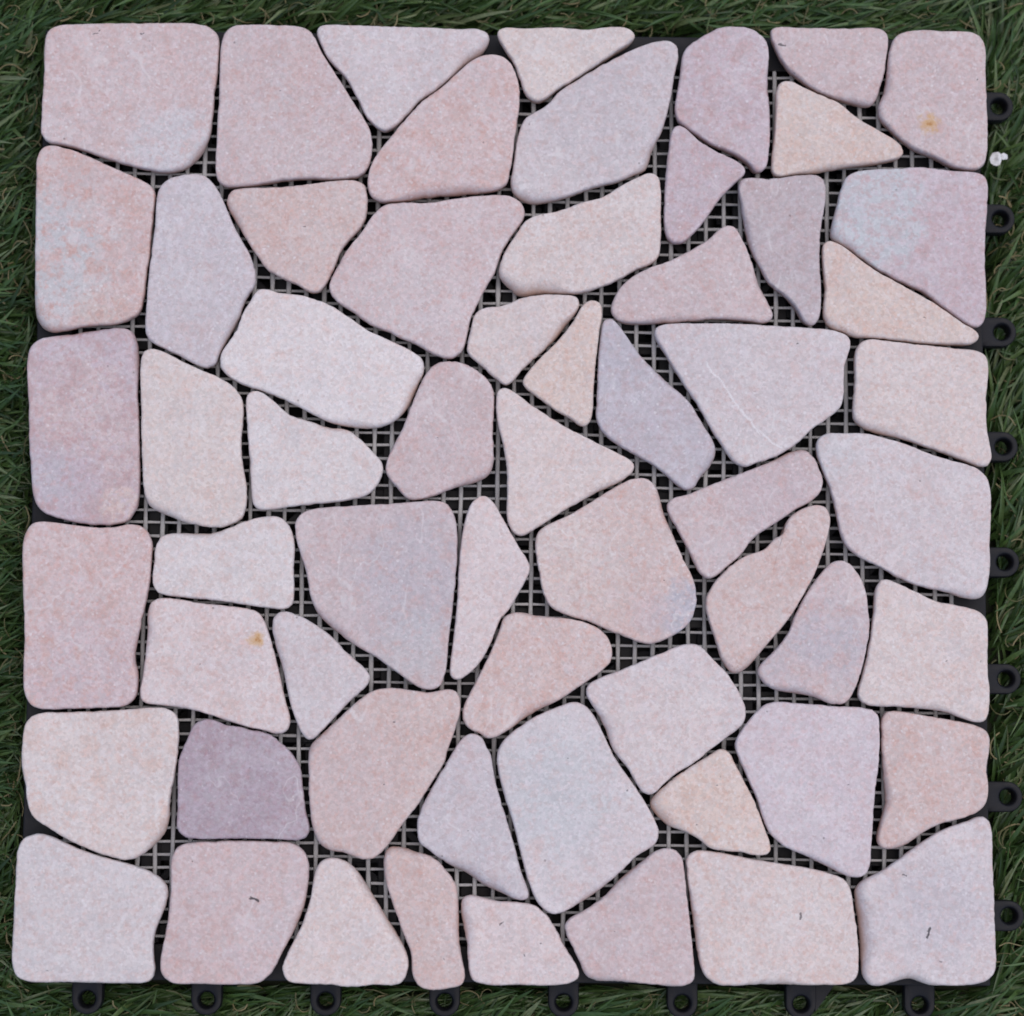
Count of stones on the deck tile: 61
